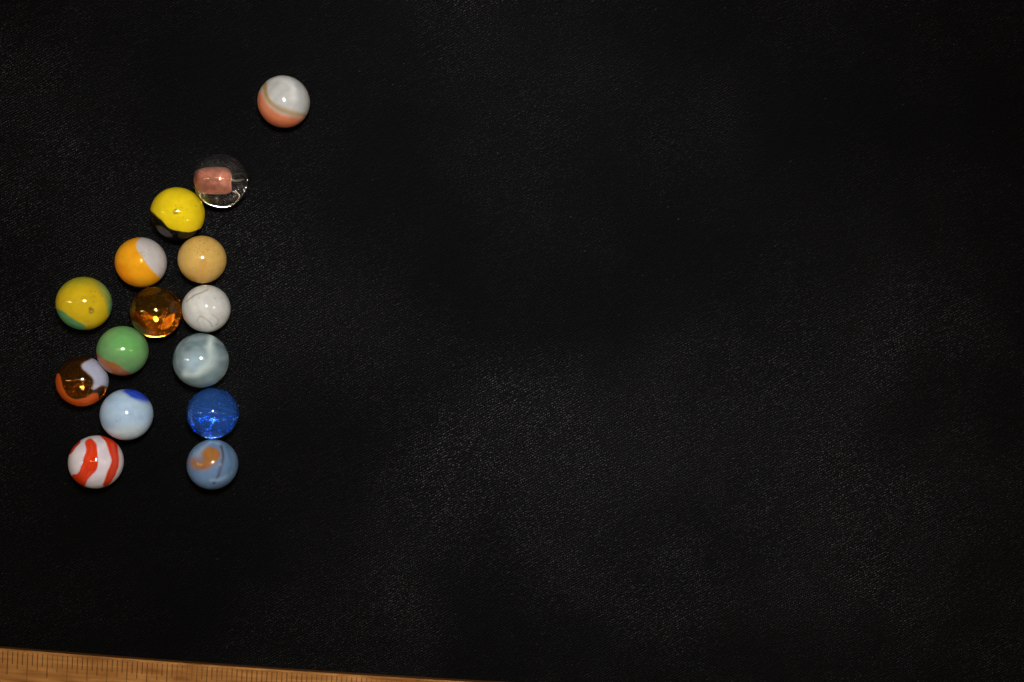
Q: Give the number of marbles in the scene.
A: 15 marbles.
